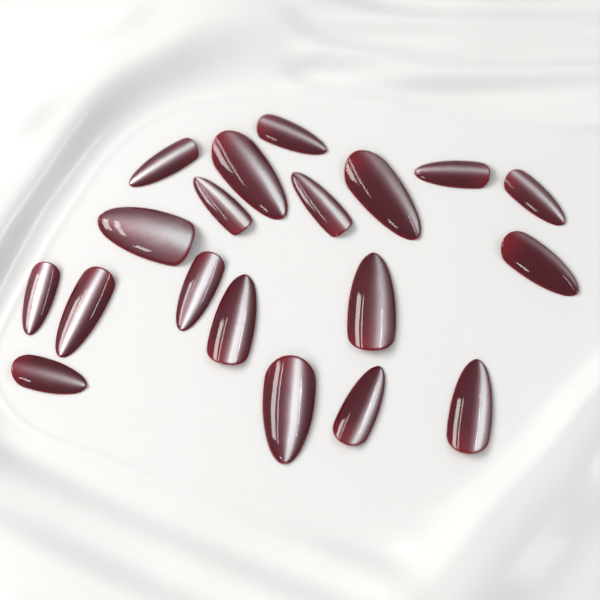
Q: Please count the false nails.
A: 19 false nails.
